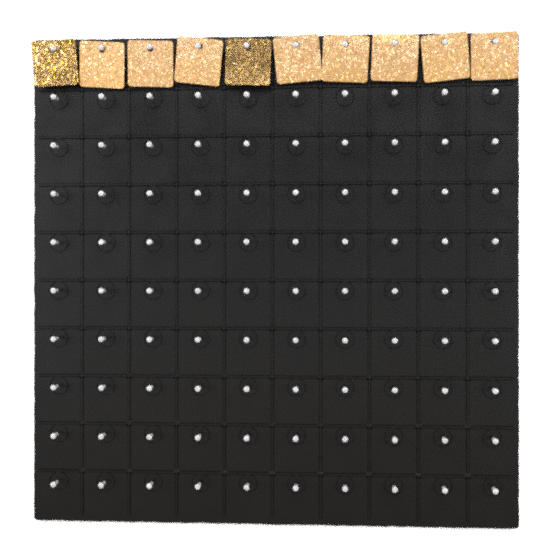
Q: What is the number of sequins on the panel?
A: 10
